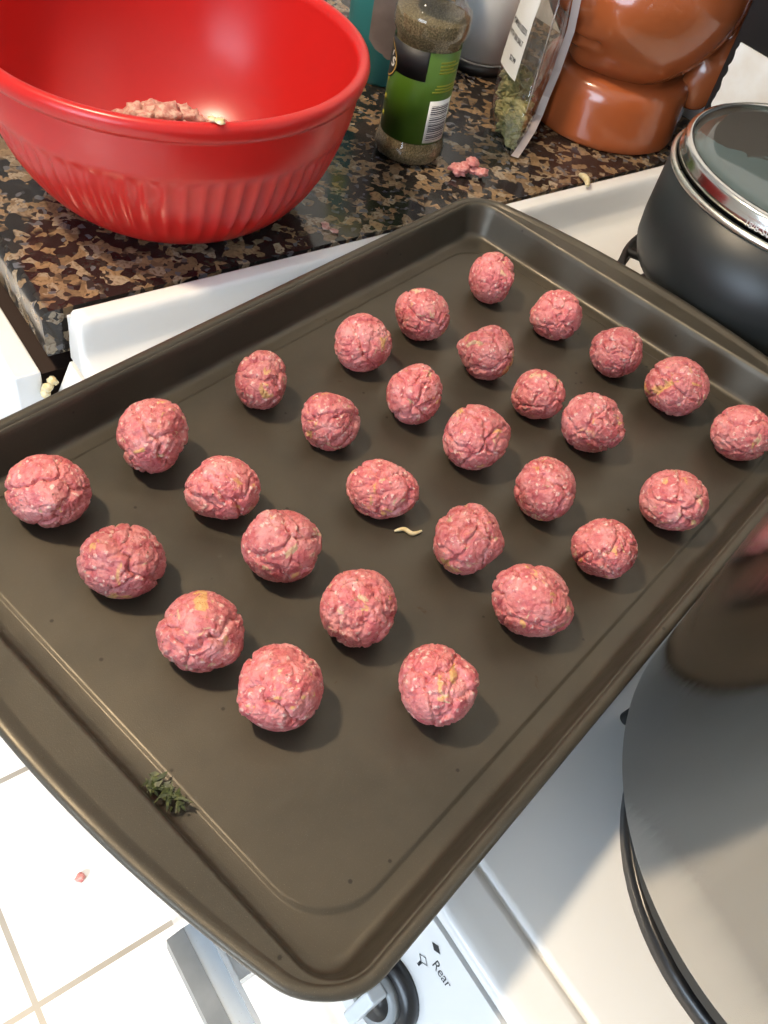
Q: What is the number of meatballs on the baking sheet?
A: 29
